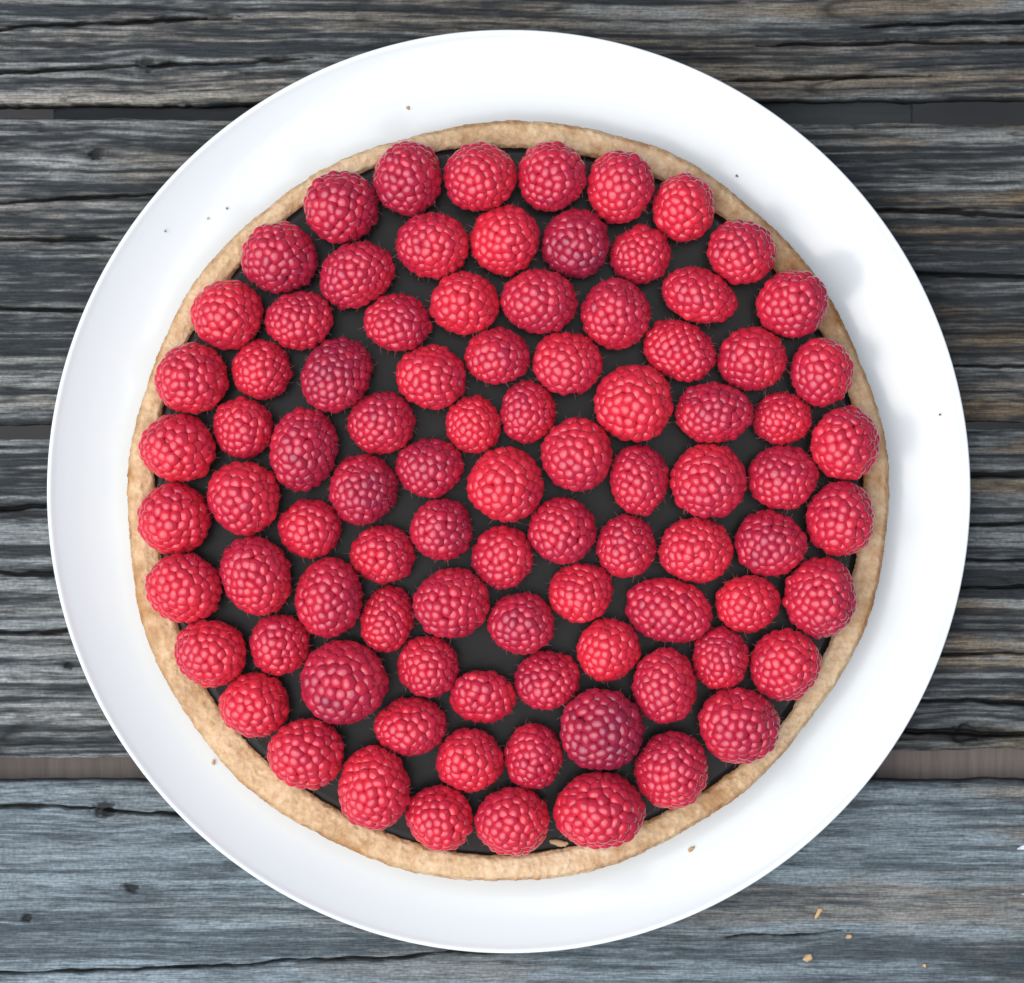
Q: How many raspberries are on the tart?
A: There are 90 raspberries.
